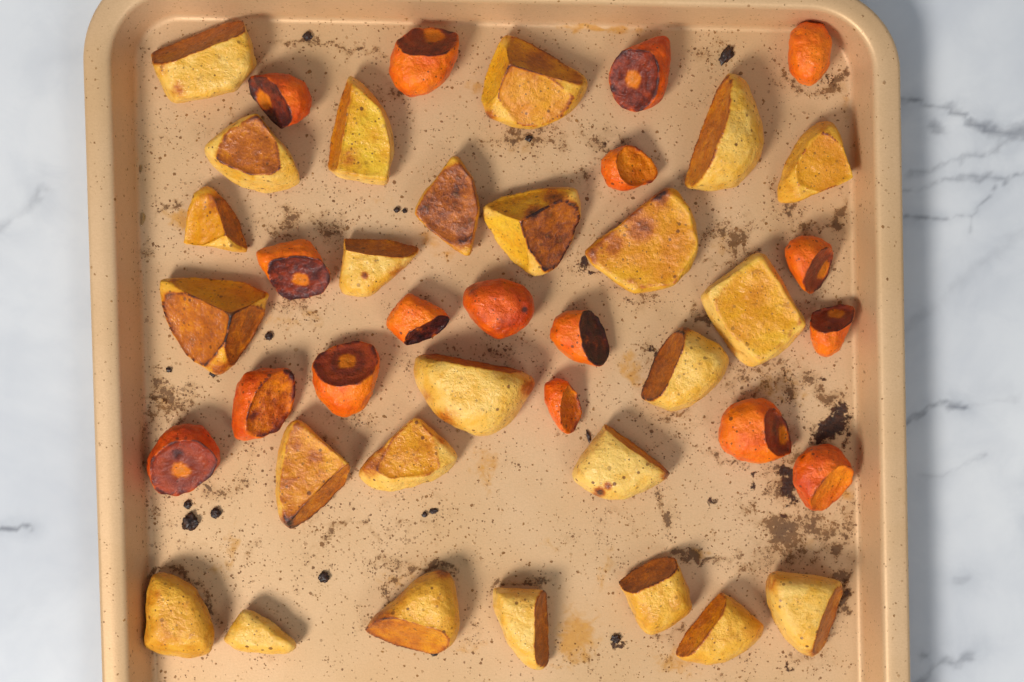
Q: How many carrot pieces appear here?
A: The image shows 17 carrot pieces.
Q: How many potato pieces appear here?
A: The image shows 25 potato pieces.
